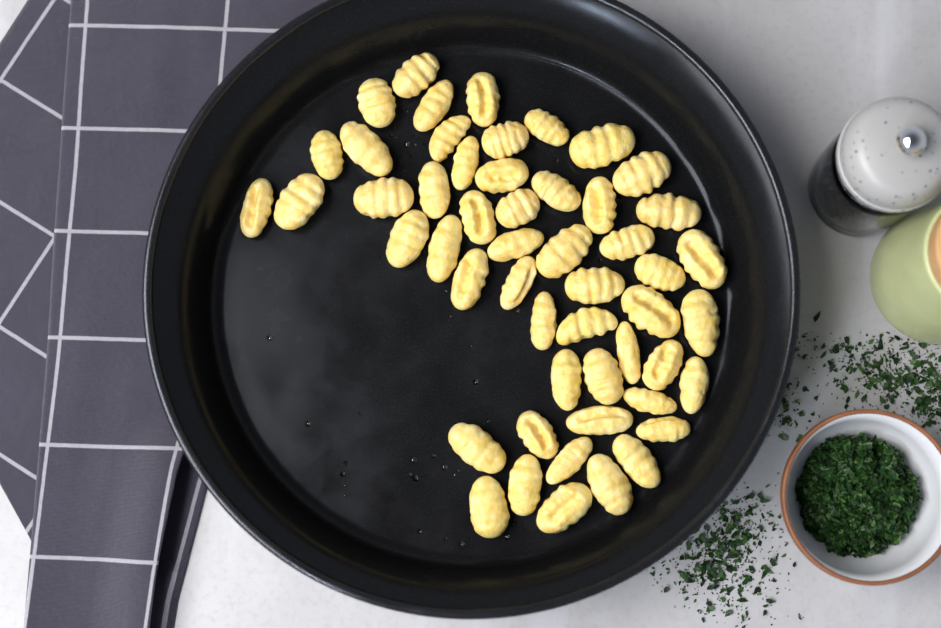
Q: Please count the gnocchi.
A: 52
